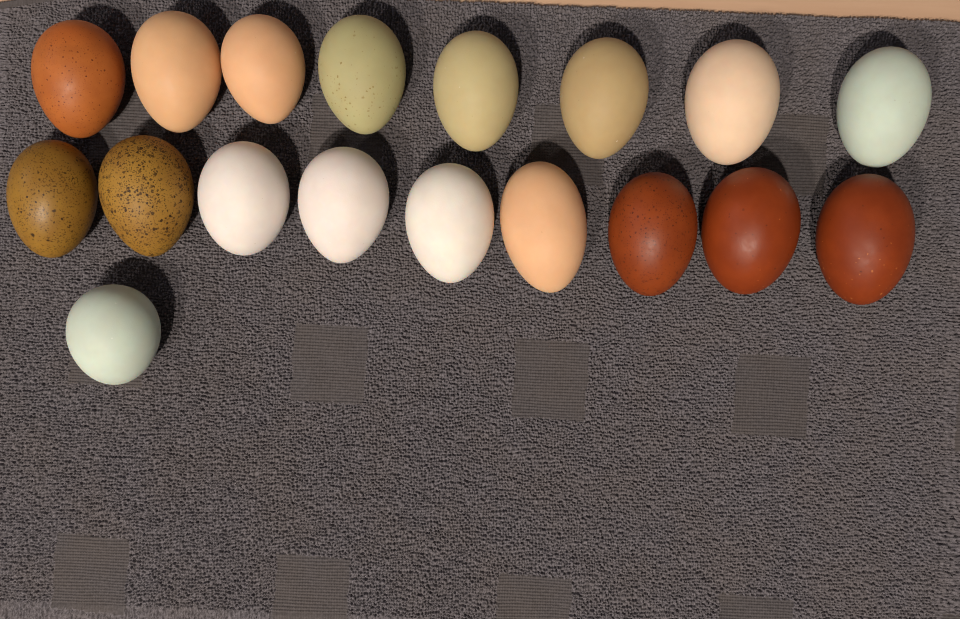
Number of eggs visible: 18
